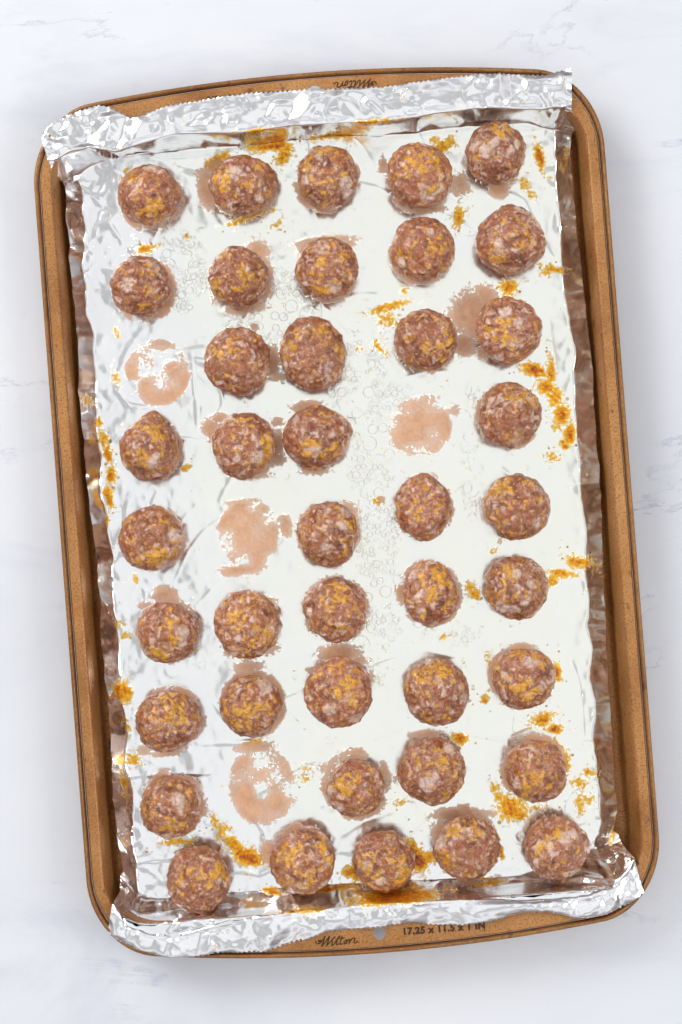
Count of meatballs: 41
